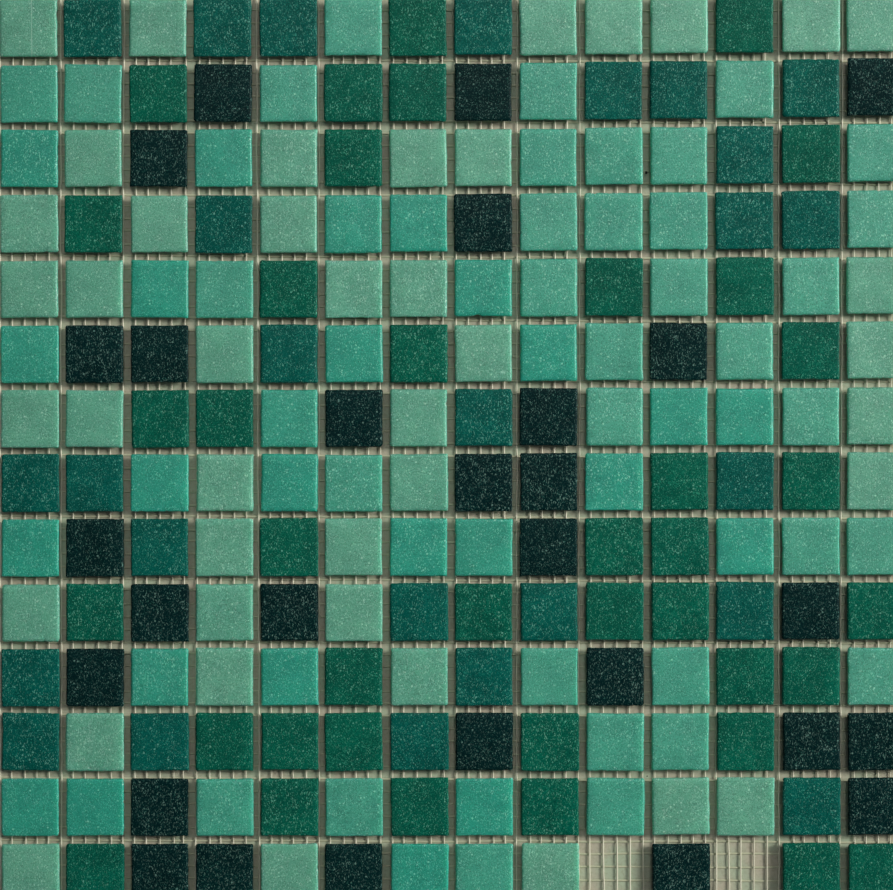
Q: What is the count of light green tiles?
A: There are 101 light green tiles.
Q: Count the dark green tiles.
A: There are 65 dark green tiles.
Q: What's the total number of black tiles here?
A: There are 28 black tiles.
